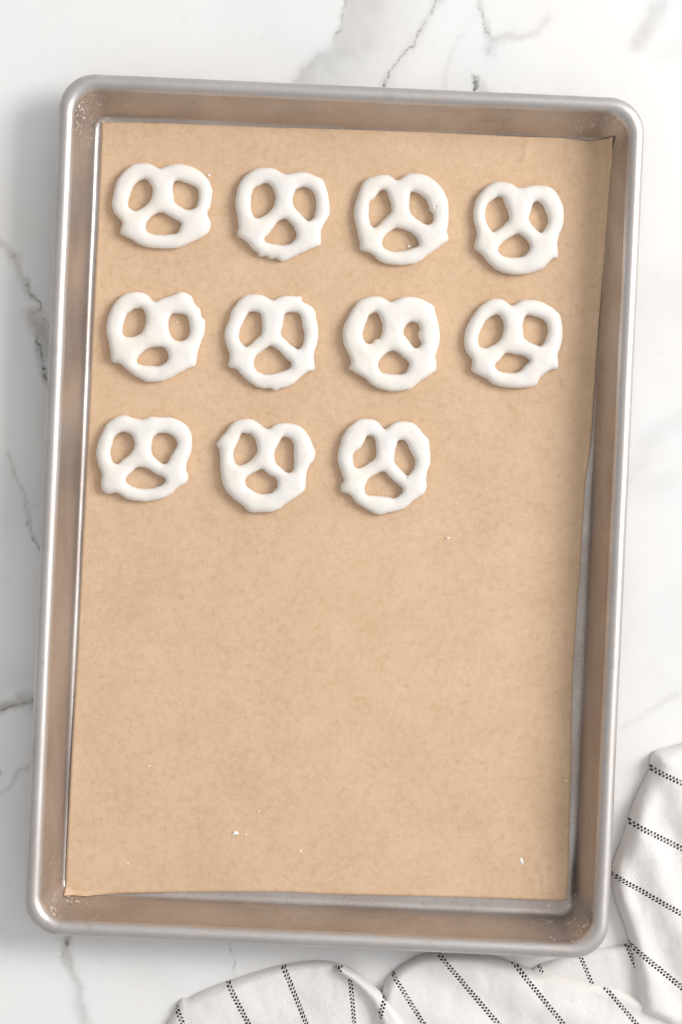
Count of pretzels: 11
